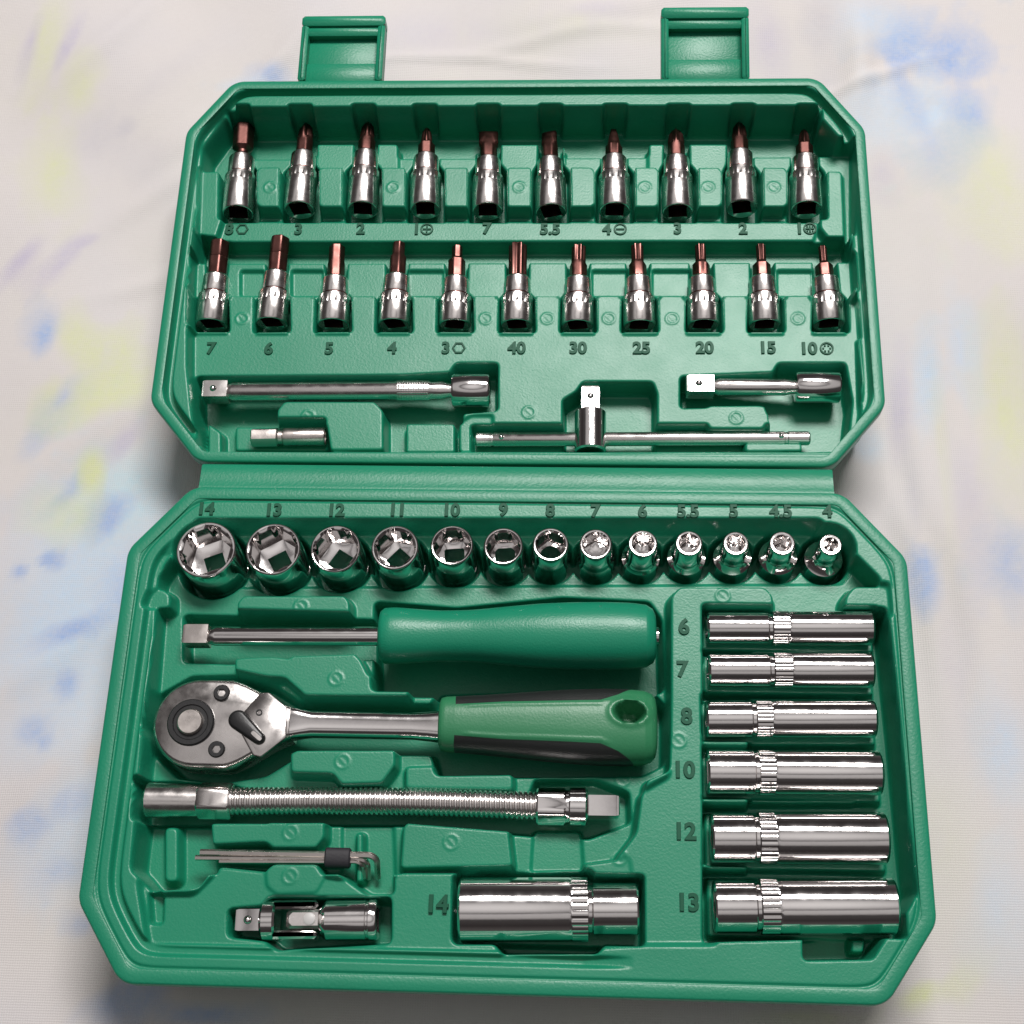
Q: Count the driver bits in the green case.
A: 21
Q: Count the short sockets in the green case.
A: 13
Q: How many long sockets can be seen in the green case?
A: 7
